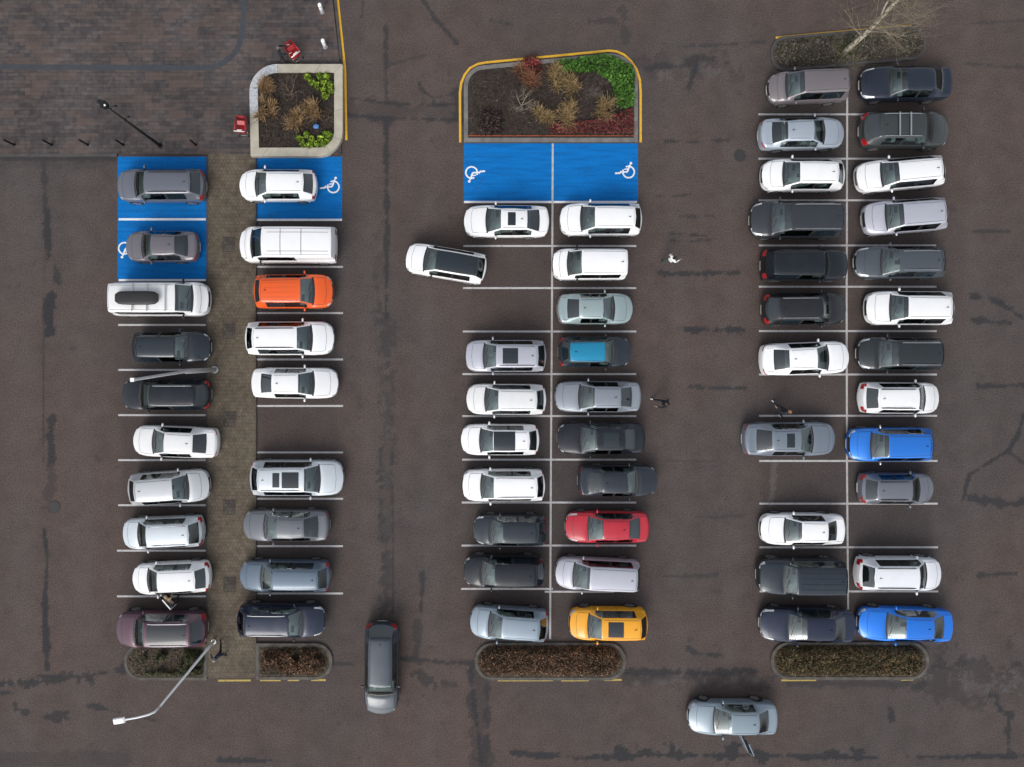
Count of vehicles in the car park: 63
